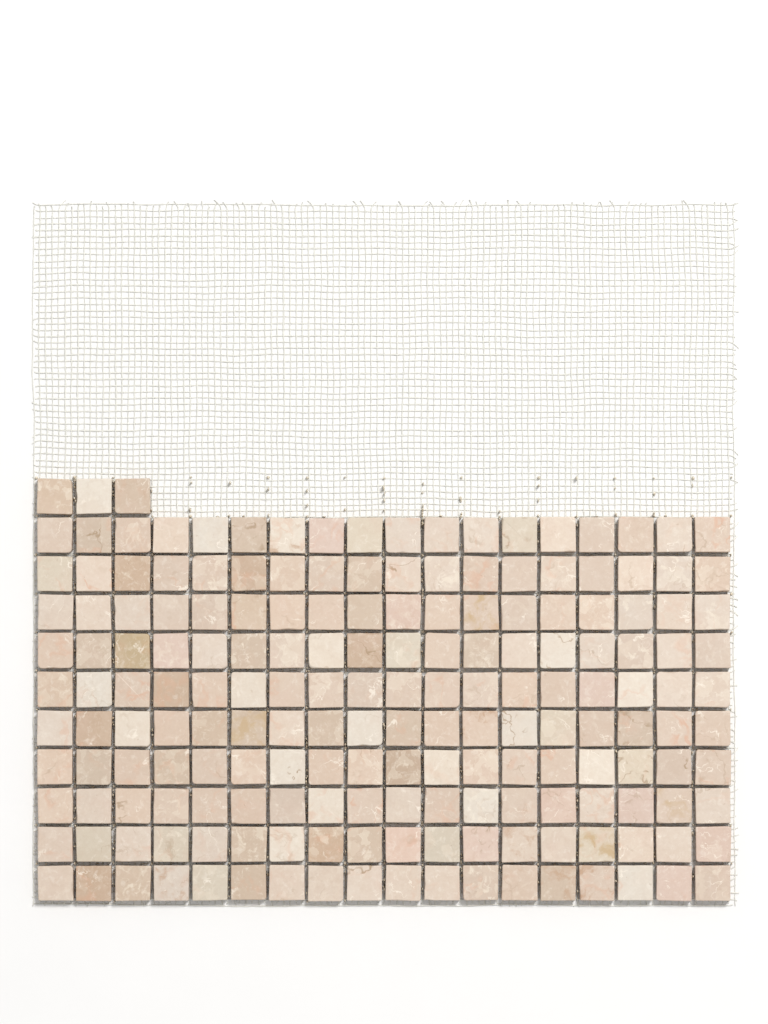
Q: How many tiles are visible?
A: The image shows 183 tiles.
